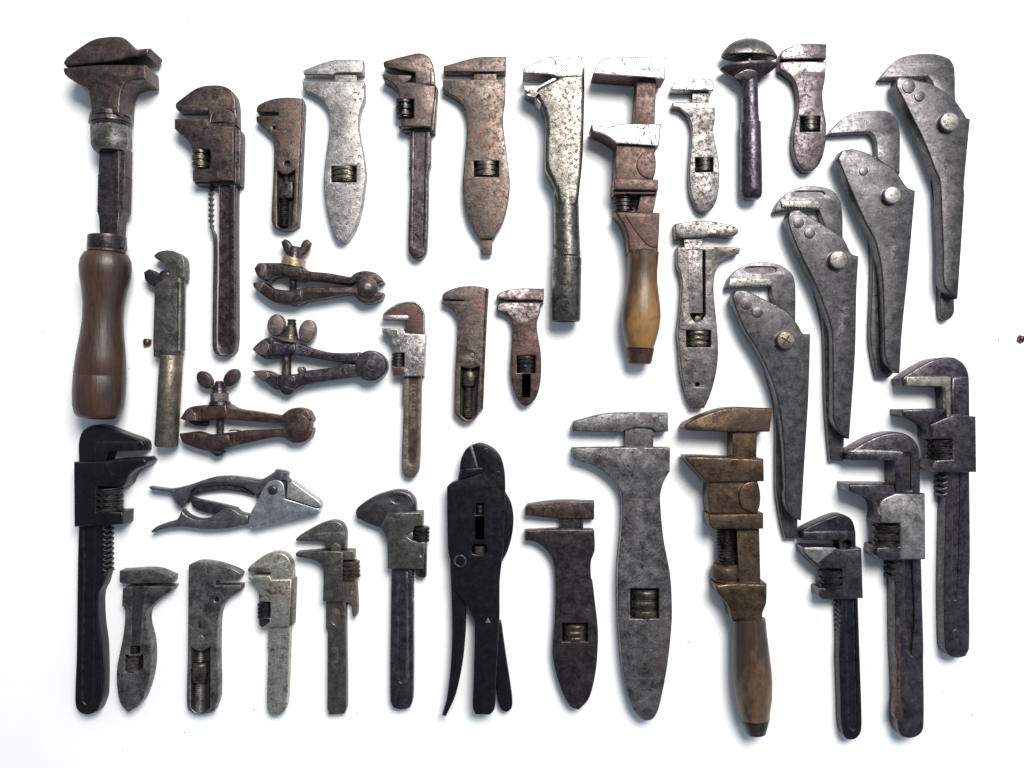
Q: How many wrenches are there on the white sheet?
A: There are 32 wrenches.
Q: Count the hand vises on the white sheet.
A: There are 3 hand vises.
